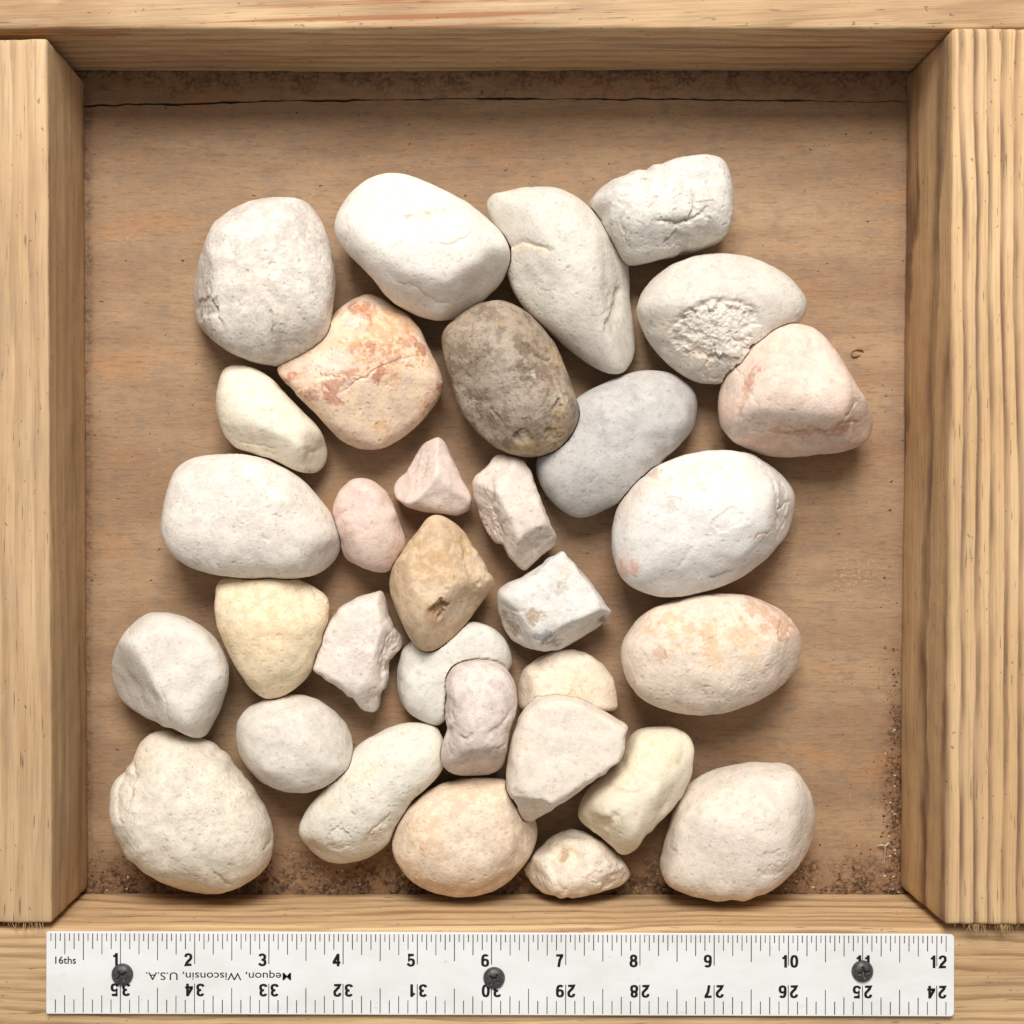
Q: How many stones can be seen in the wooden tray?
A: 32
